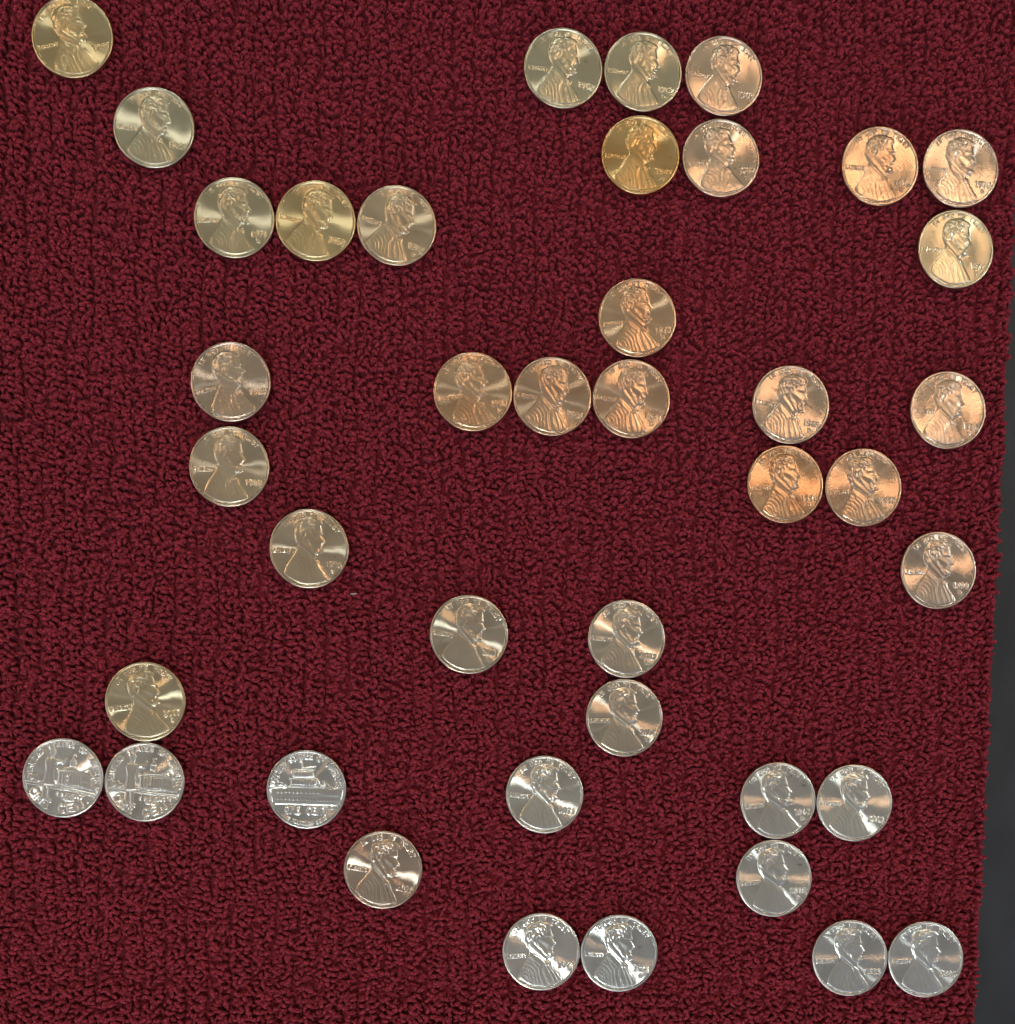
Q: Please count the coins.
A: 41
